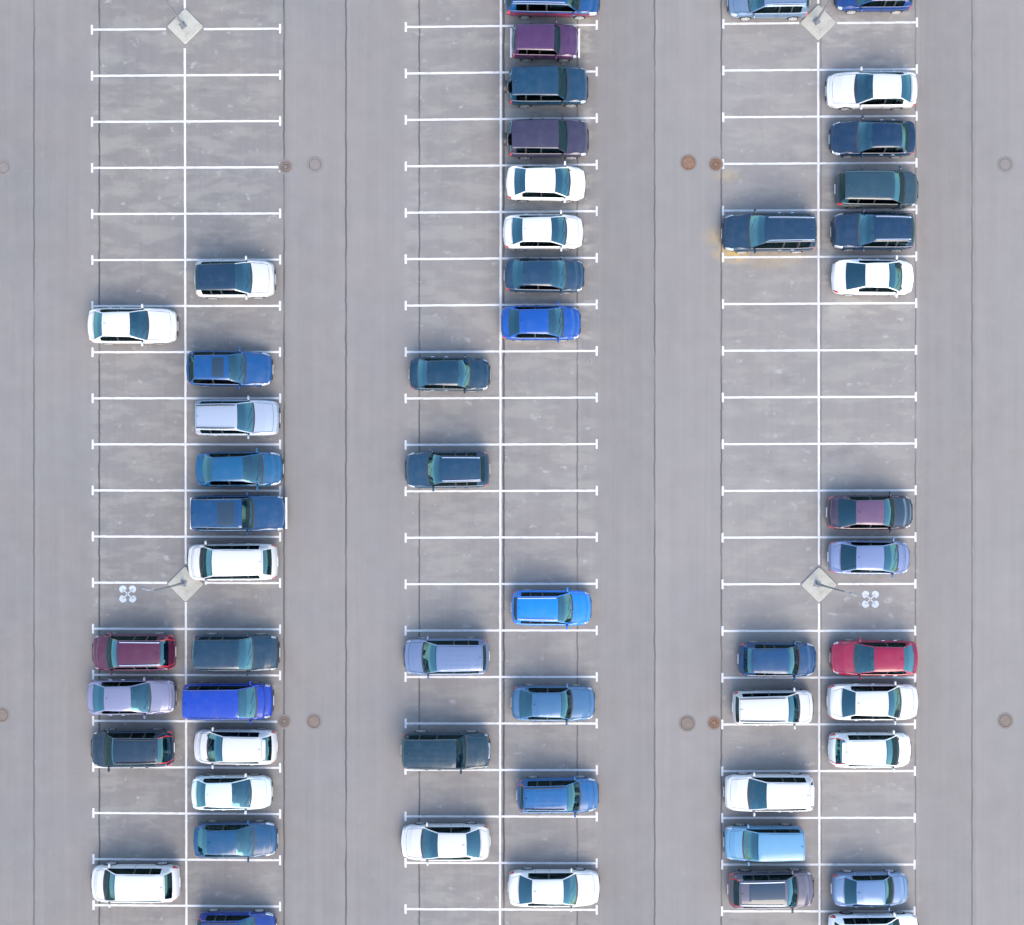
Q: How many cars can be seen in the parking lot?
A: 54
